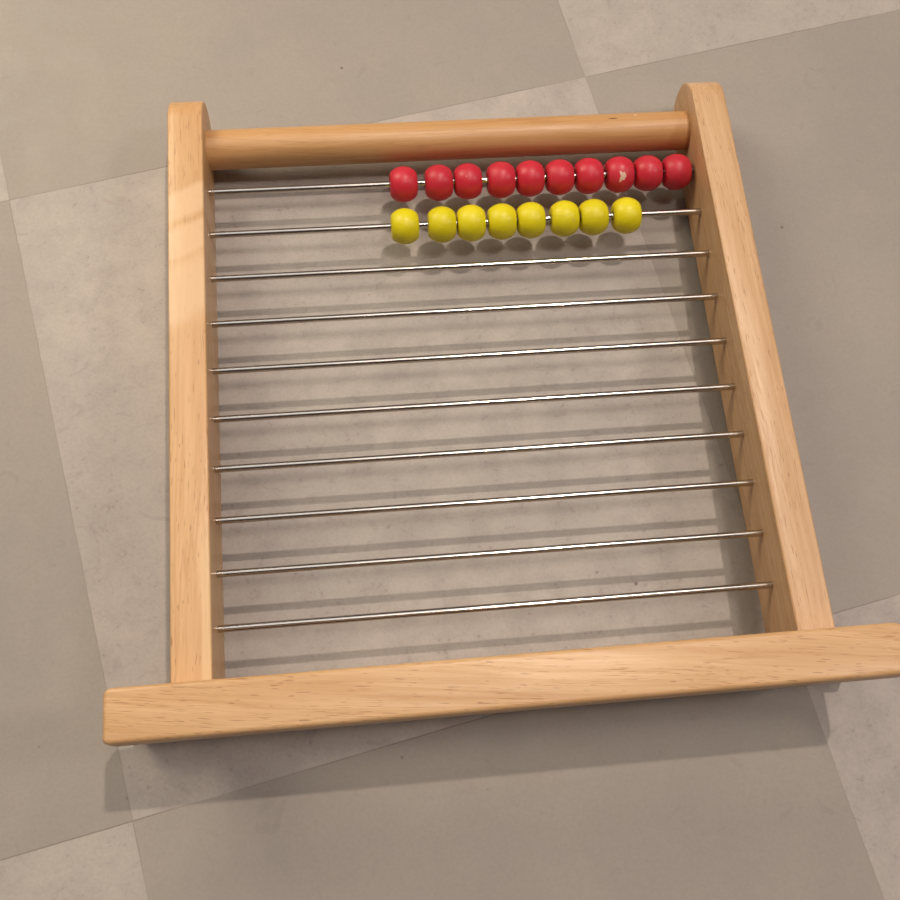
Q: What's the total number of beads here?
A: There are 18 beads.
